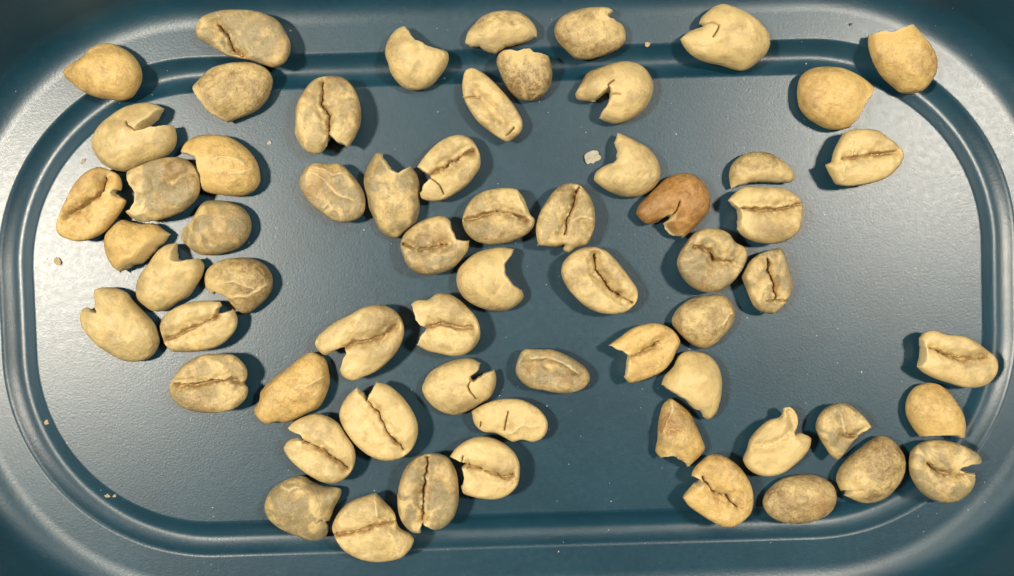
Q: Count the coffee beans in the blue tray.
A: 63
